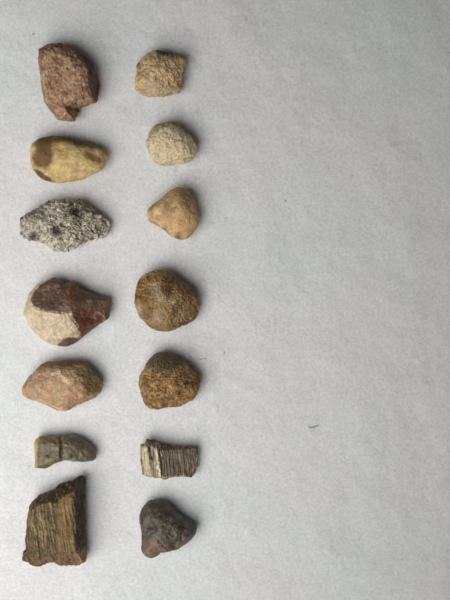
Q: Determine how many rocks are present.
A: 14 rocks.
